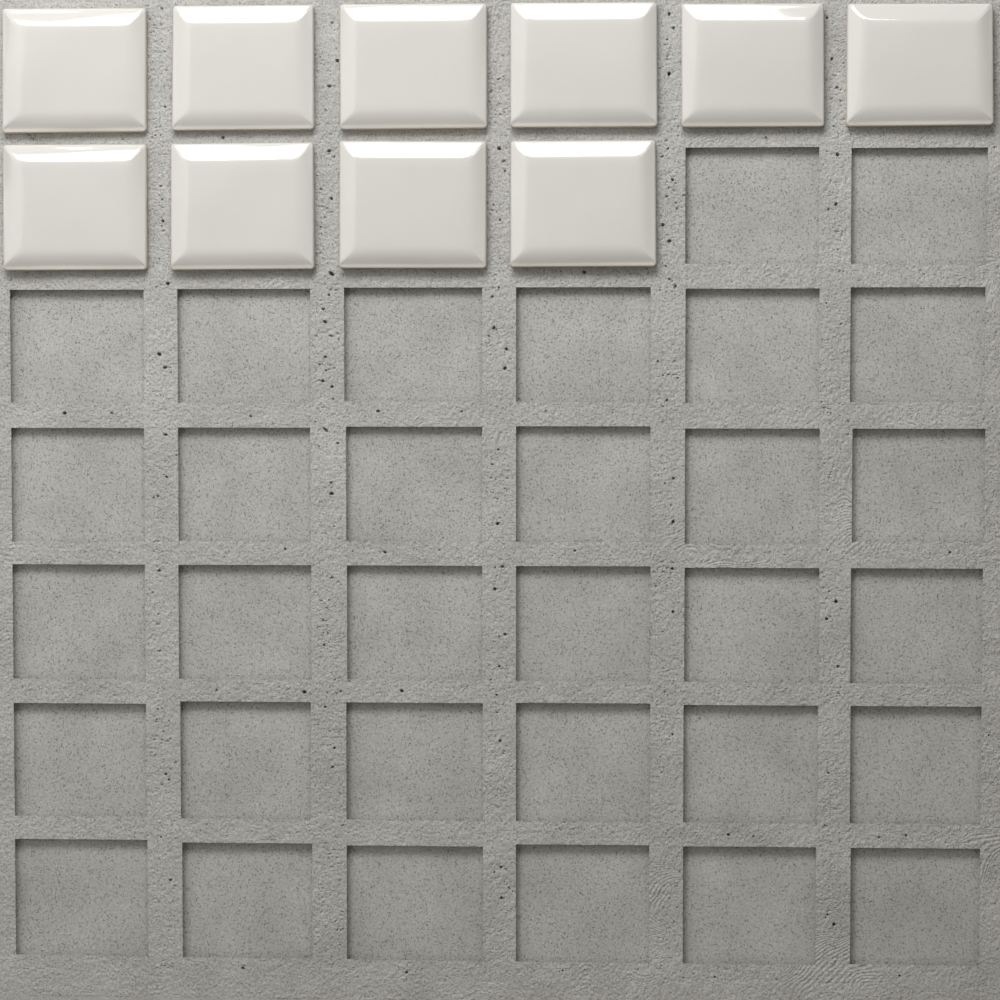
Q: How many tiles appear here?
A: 10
